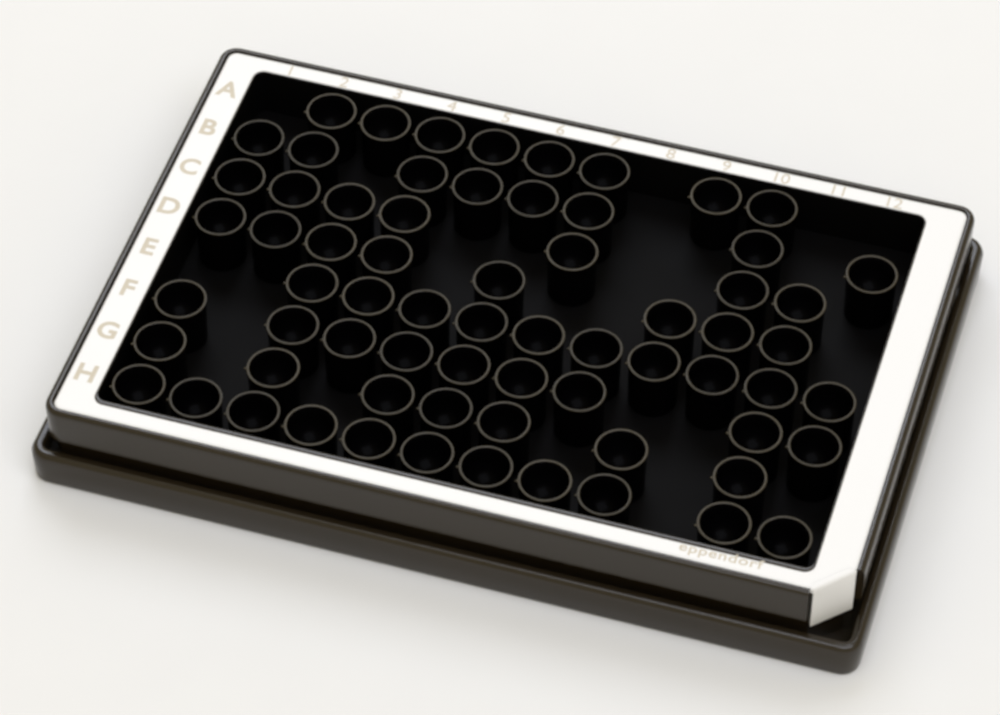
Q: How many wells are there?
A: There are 68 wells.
